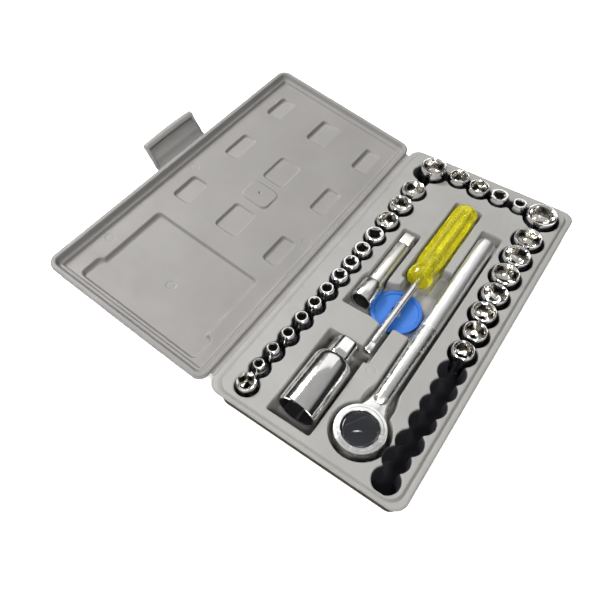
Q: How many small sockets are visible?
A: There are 27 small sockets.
